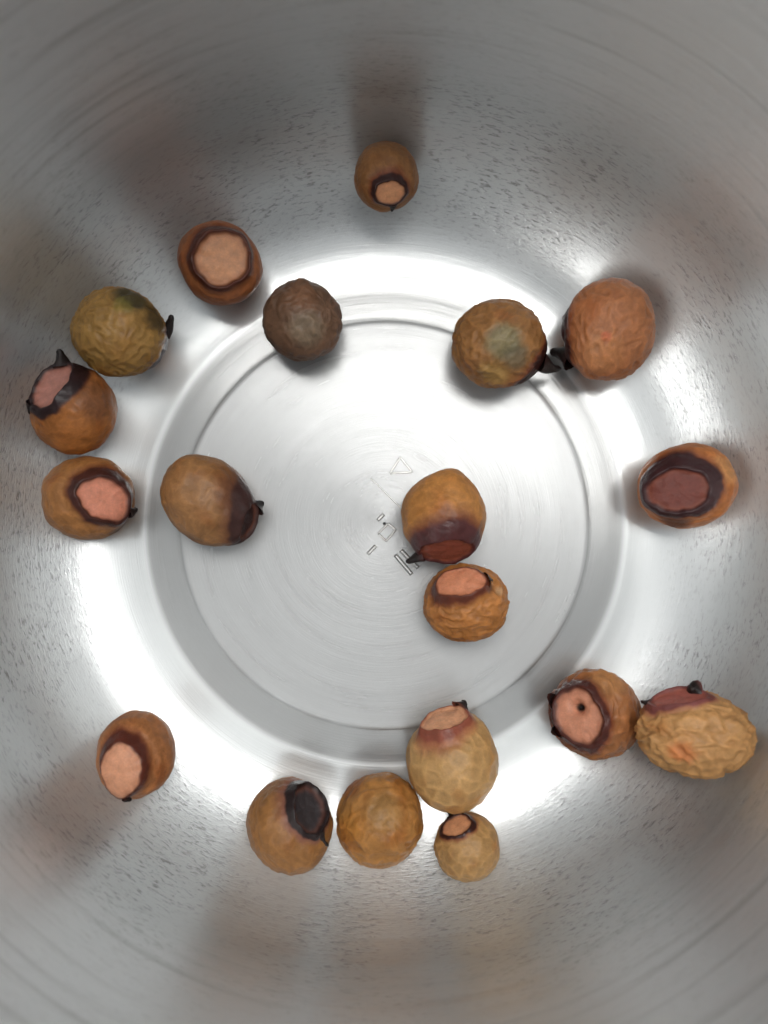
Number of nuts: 19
